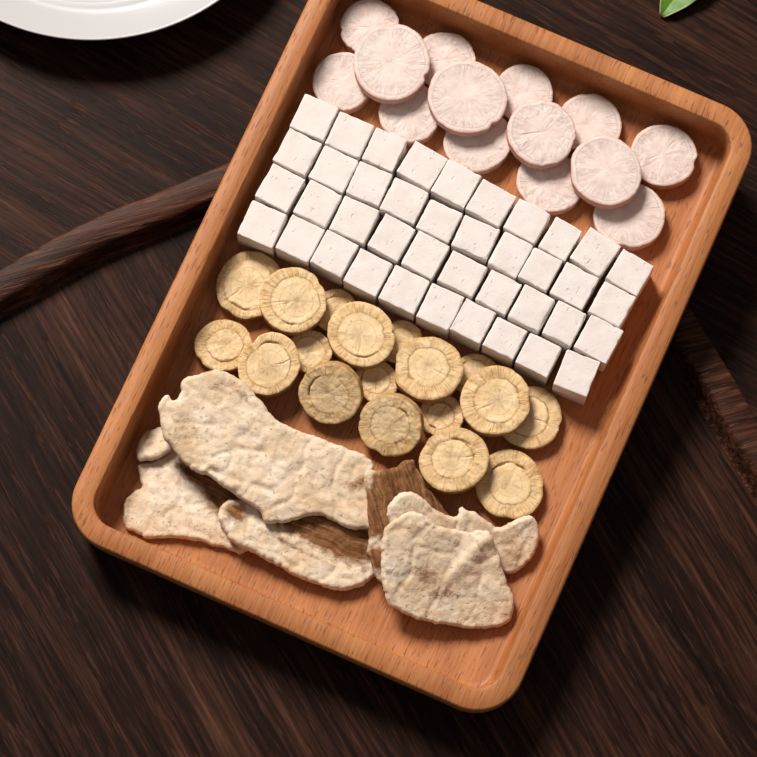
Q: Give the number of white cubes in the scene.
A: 40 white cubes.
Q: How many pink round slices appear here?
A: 14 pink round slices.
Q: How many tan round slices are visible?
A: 18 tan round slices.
